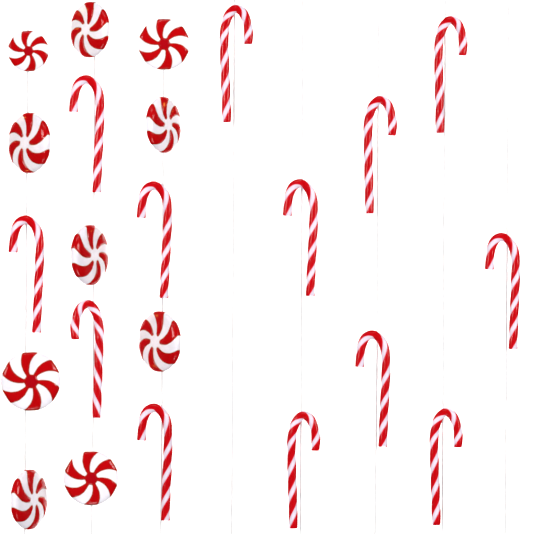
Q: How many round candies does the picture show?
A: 10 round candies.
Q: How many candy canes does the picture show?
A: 13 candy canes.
